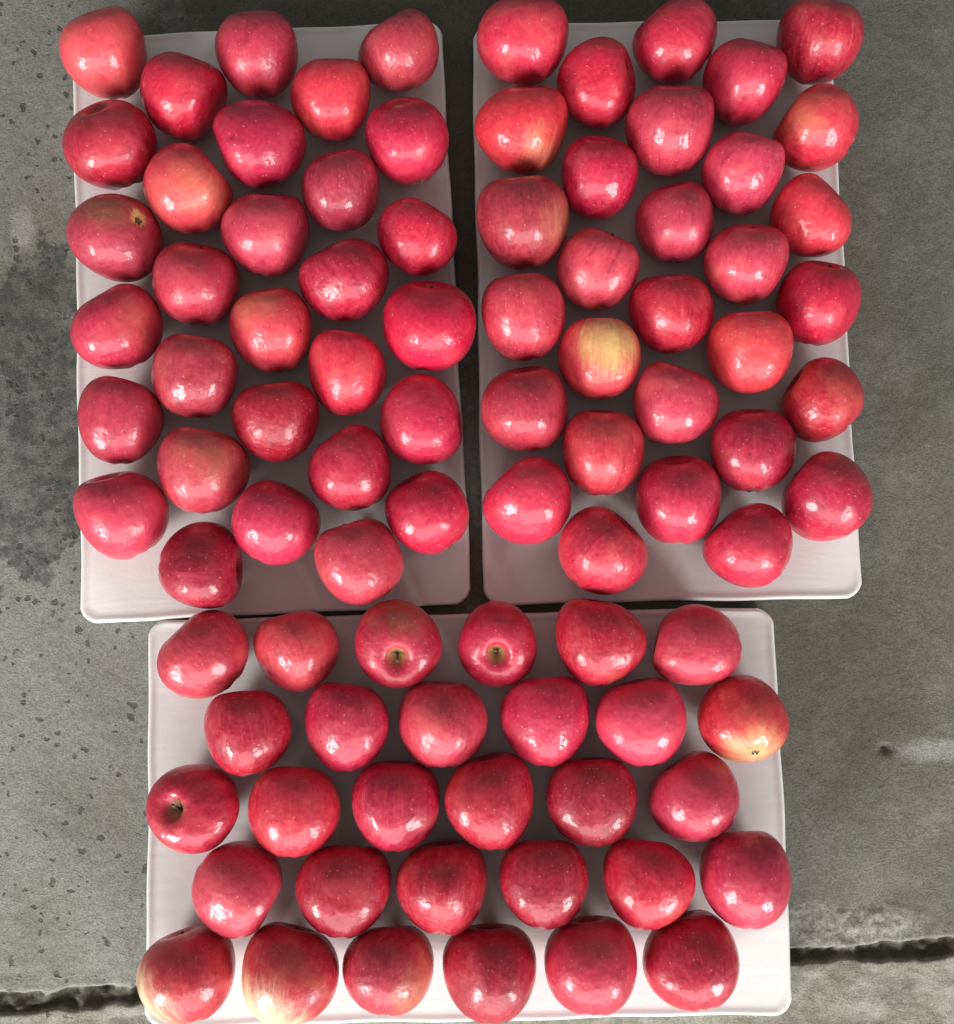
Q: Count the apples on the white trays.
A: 90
